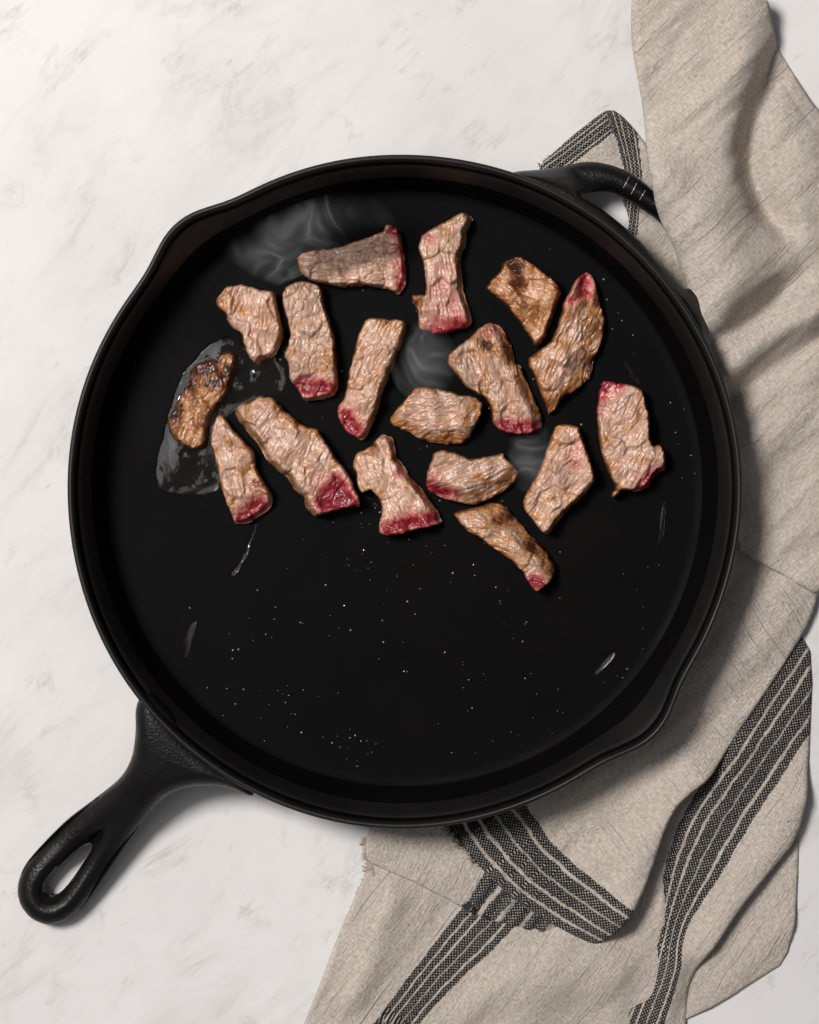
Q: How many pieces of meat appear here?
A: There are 17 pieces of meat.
